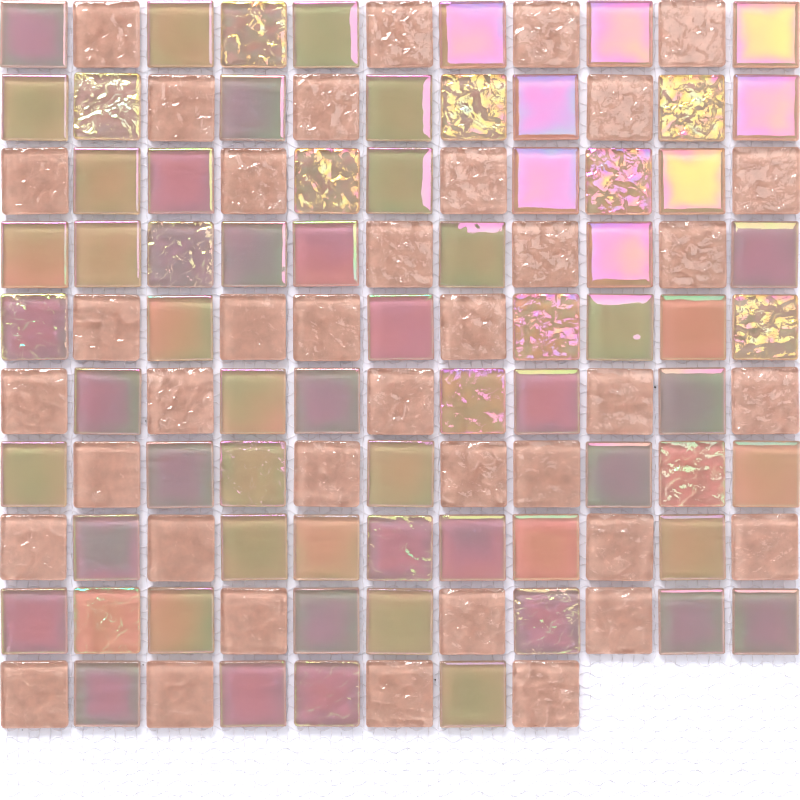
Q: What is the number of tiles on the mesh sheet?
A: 107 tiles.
